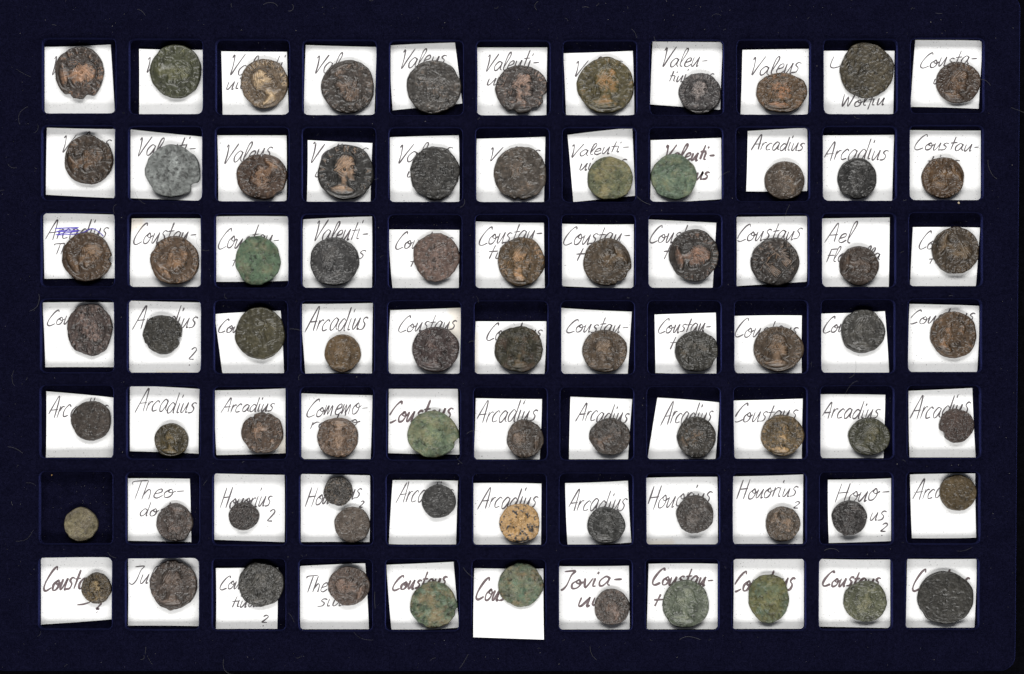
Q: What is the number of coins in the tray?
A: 78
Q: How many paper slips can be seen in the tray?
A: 76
